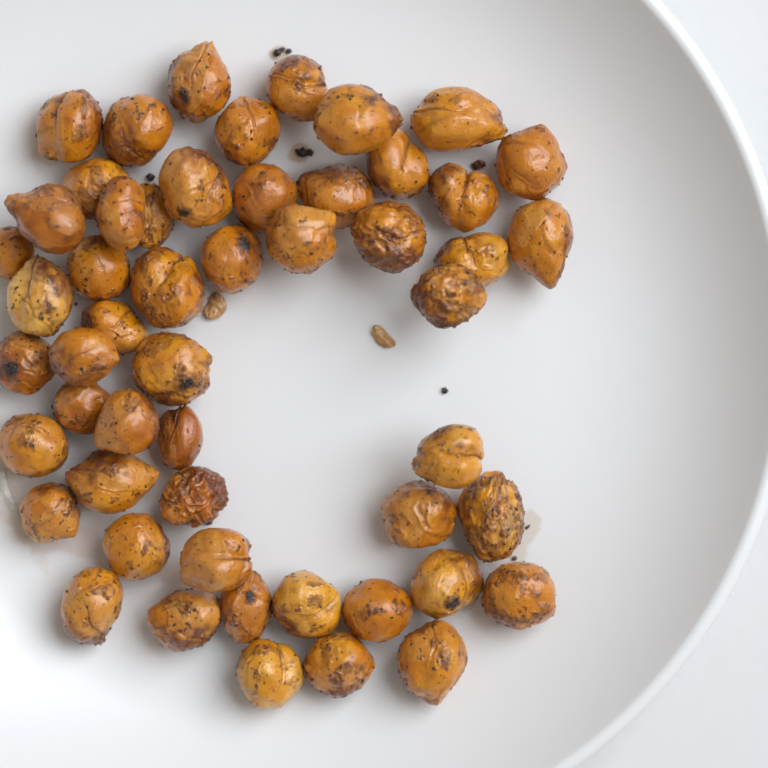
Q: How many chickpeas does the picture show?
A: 53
